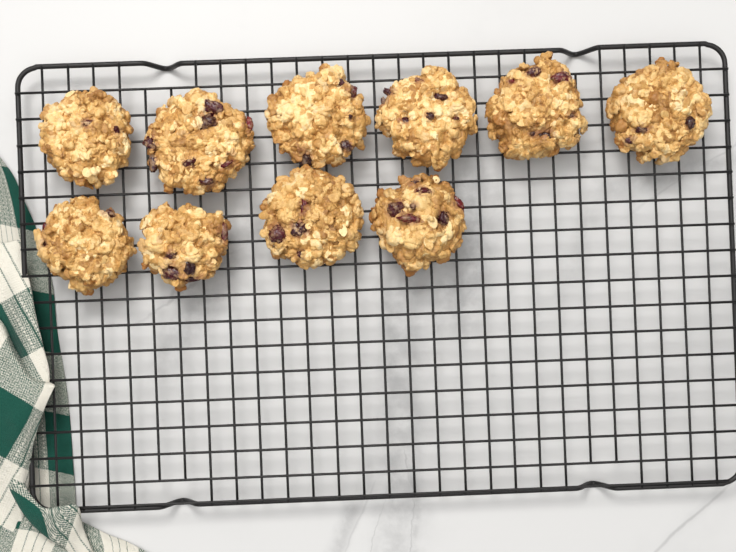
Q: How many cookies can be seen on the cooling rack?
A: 10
